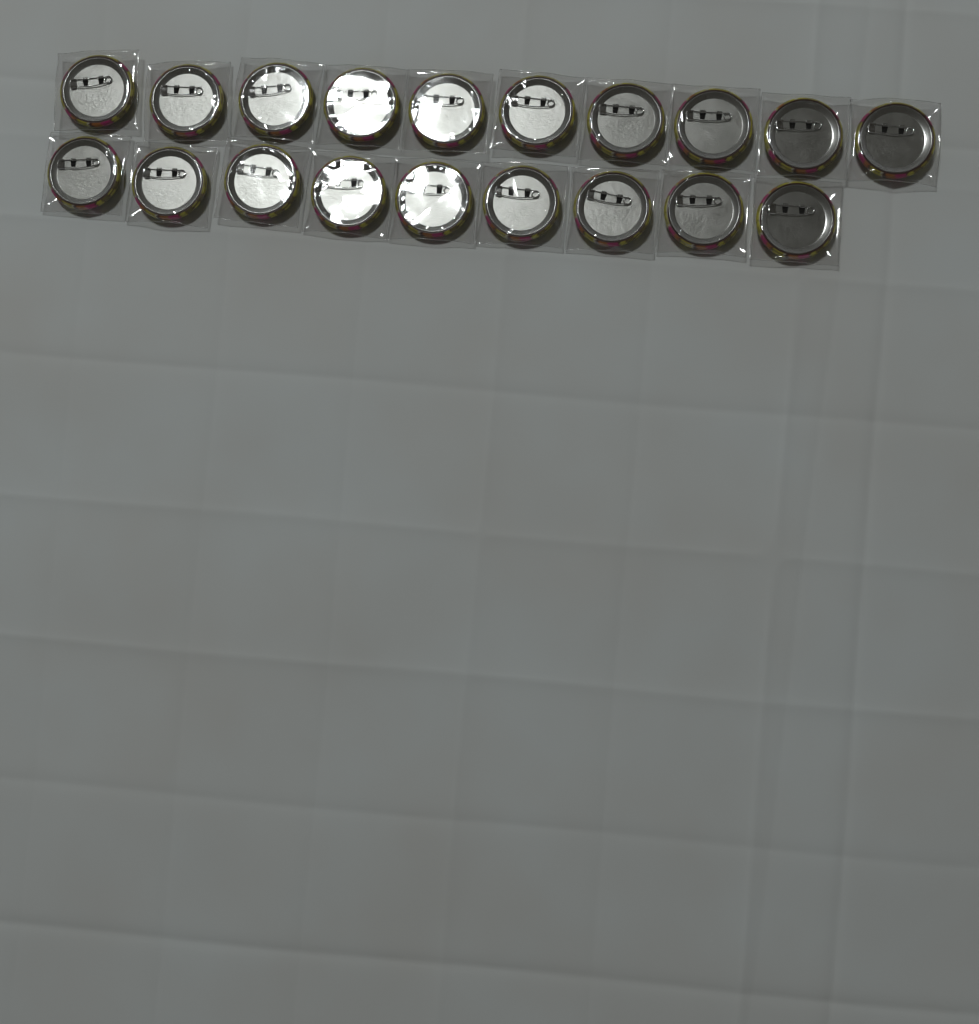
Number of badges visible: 19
